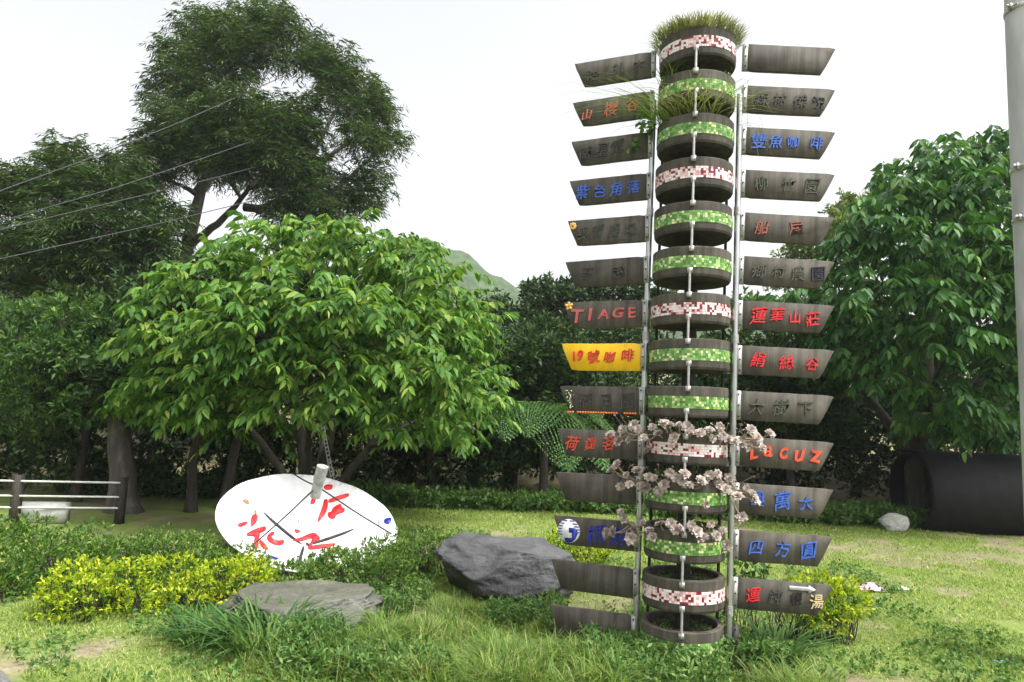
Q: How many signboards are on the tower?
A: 27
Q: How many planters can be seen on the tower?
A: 14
